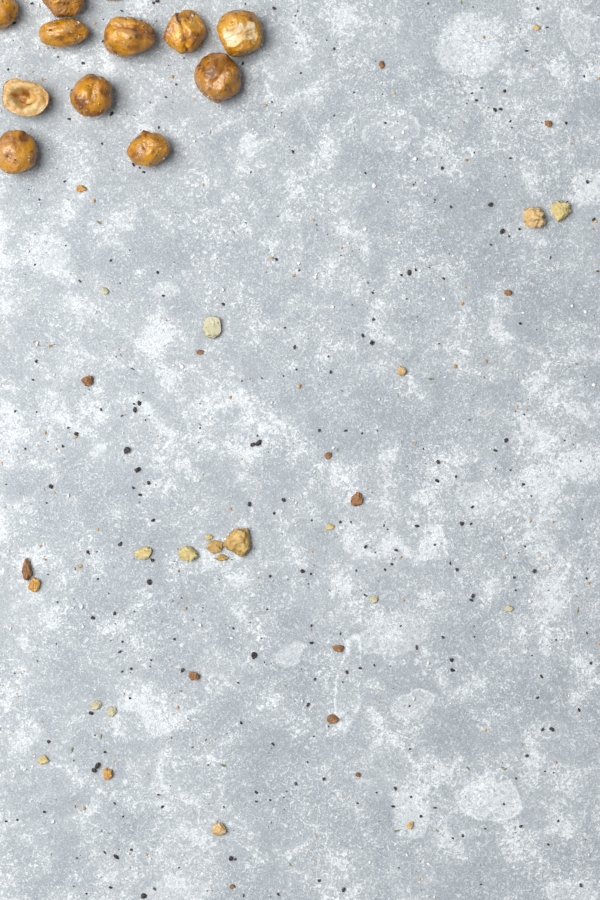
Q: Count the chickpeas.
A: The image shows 11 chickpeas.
